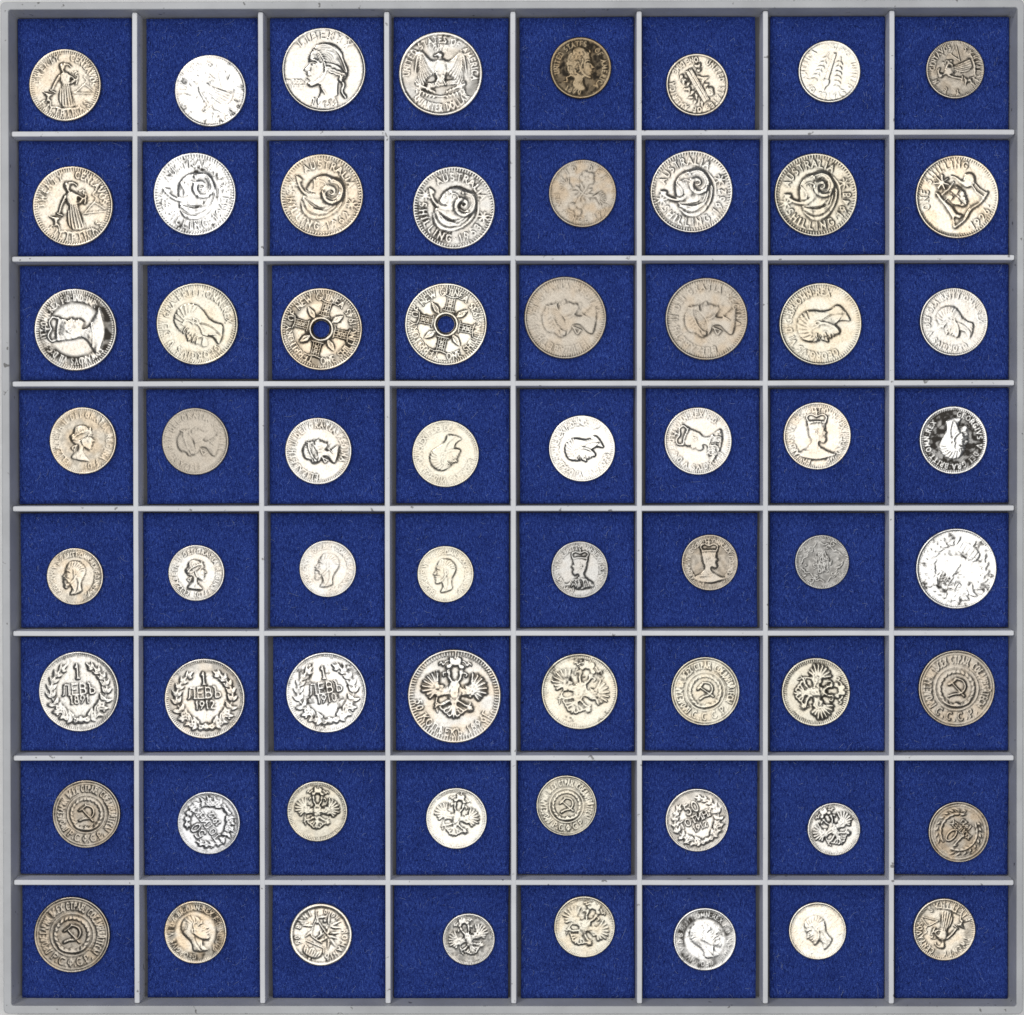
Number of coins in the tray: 64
